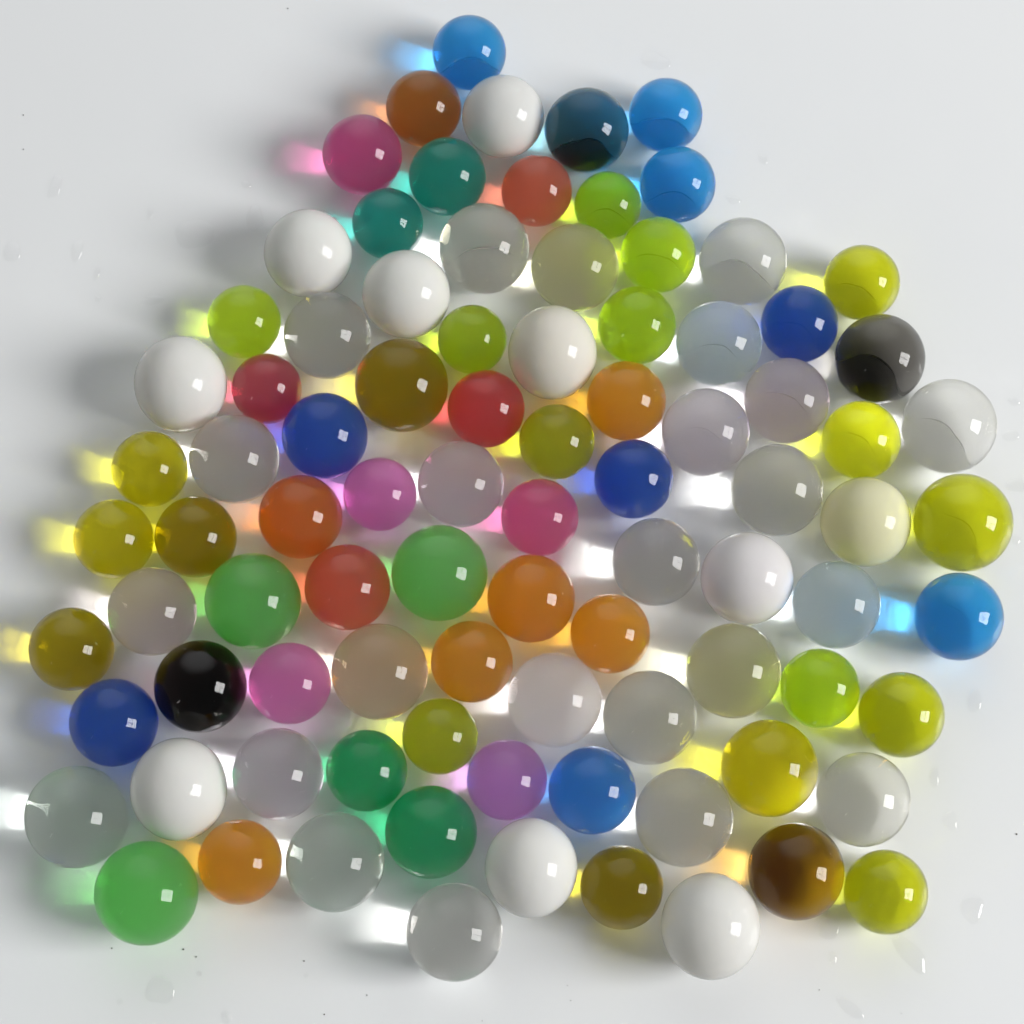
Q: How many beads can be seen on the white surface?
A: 90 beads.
